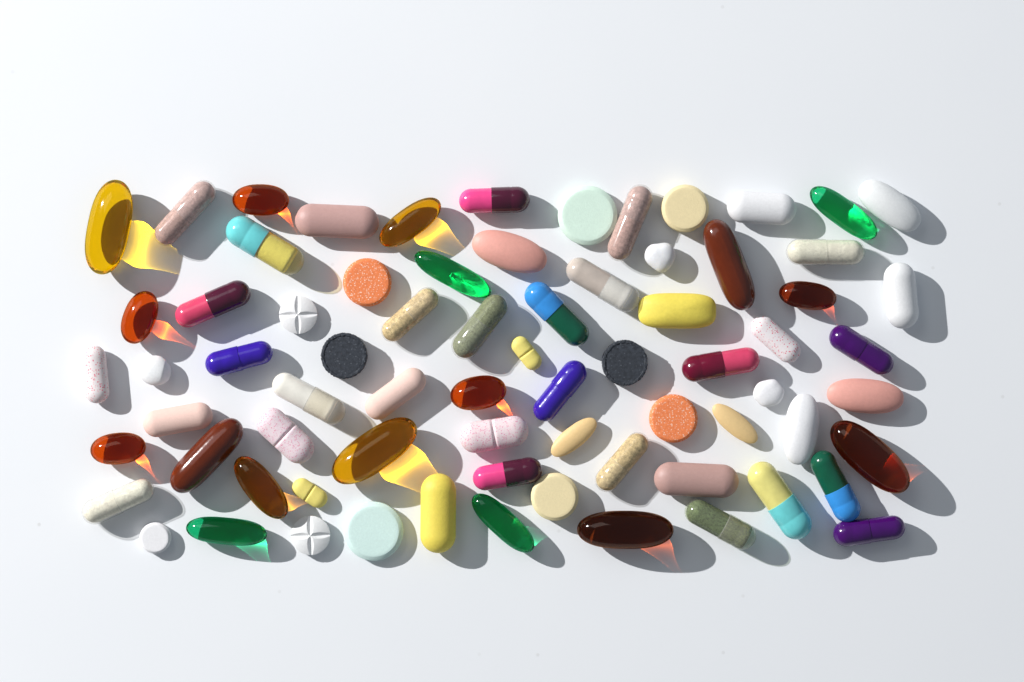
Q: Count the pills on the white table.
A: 73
